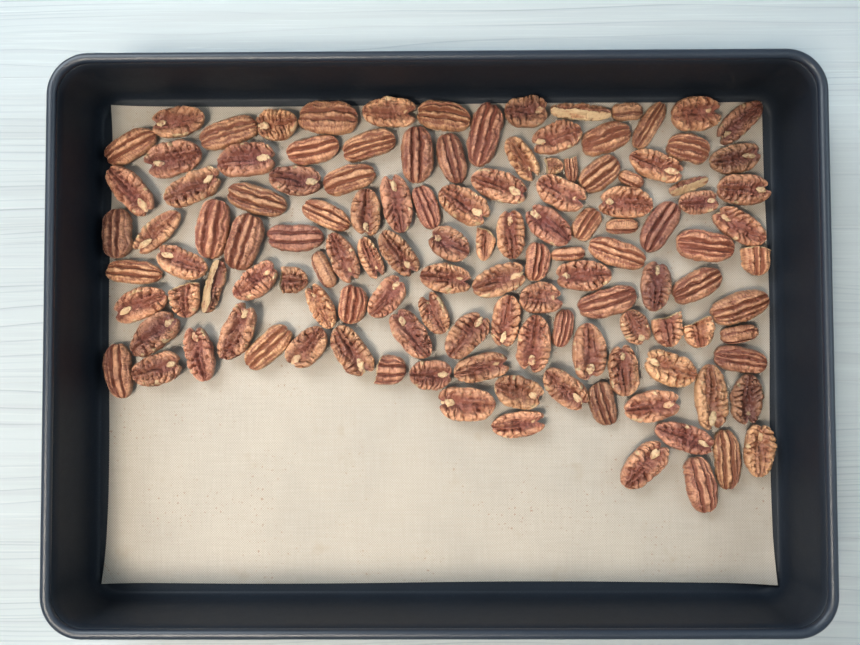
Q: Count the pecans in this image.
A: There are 124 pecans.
